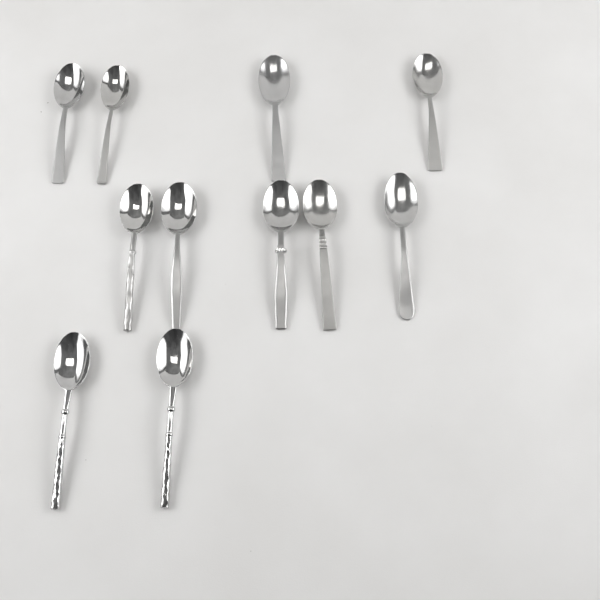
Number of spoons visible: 11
